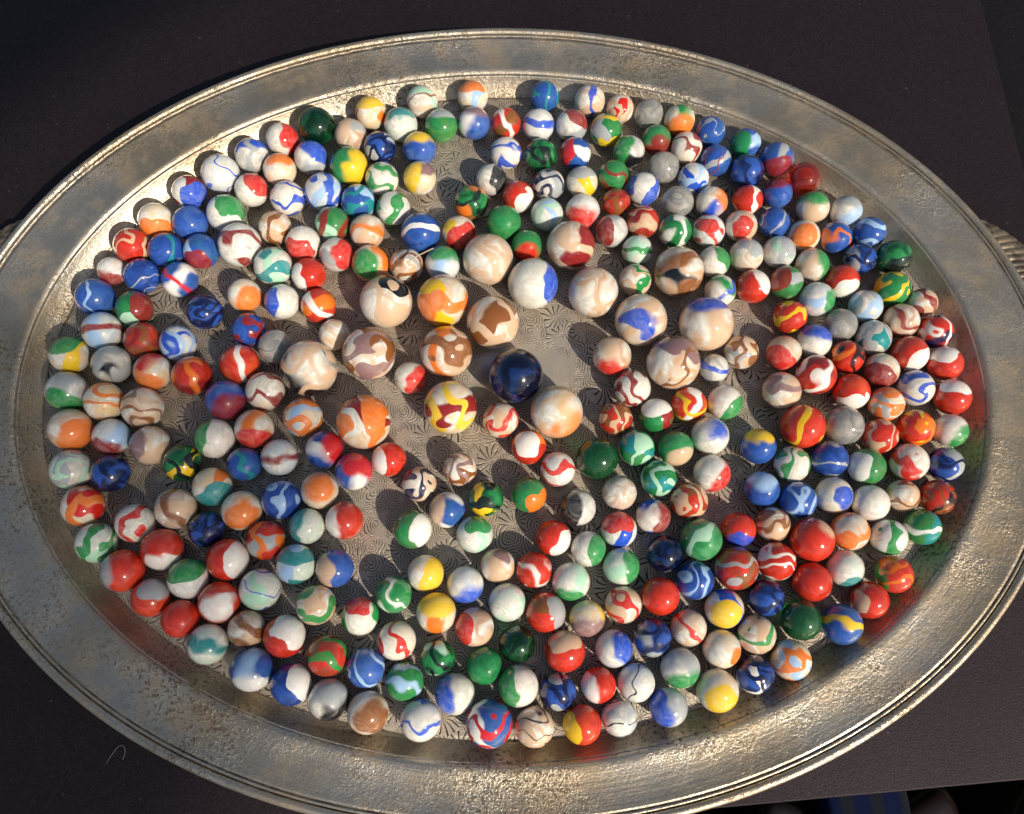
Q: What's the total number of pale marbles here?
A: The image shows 184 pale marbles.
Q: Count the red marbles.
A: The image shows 55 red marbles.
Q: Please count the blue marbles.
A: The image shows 51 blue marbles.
